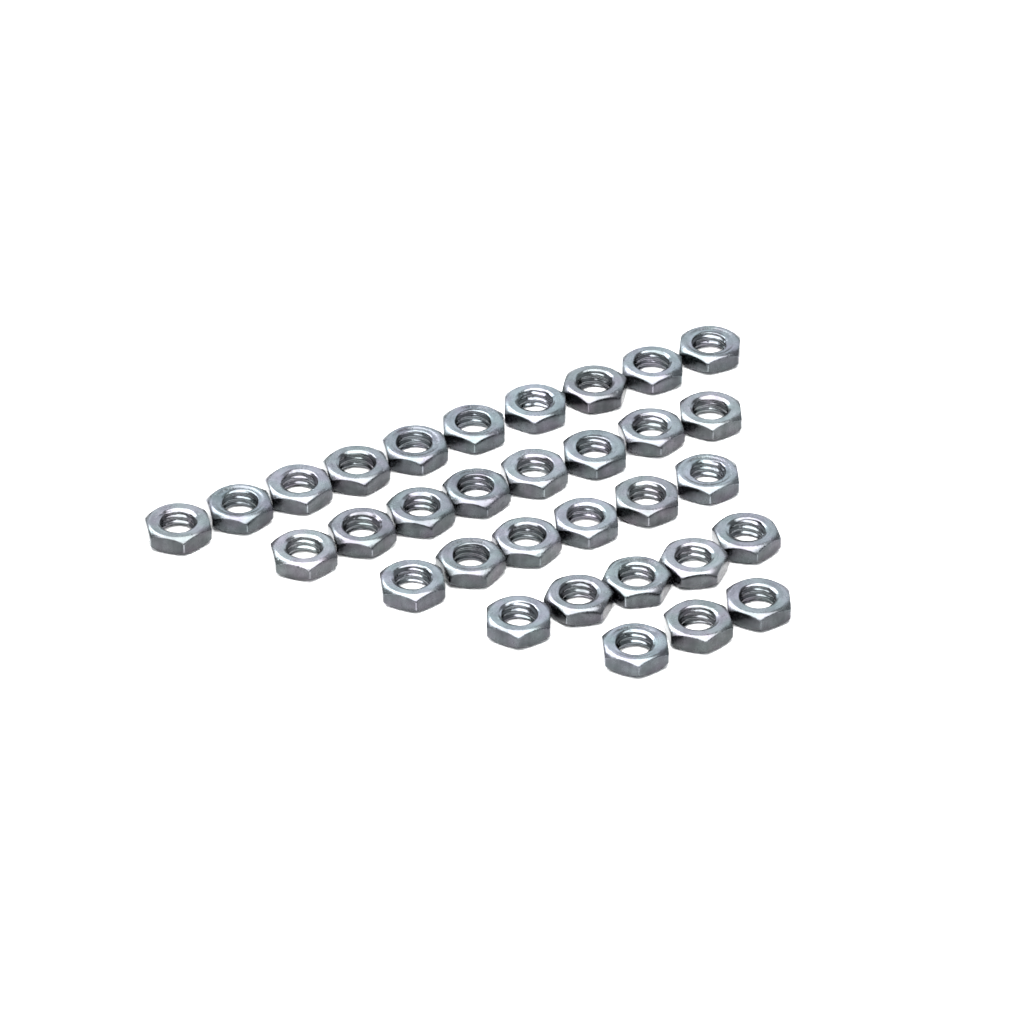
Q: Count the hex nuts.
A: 32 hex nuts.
